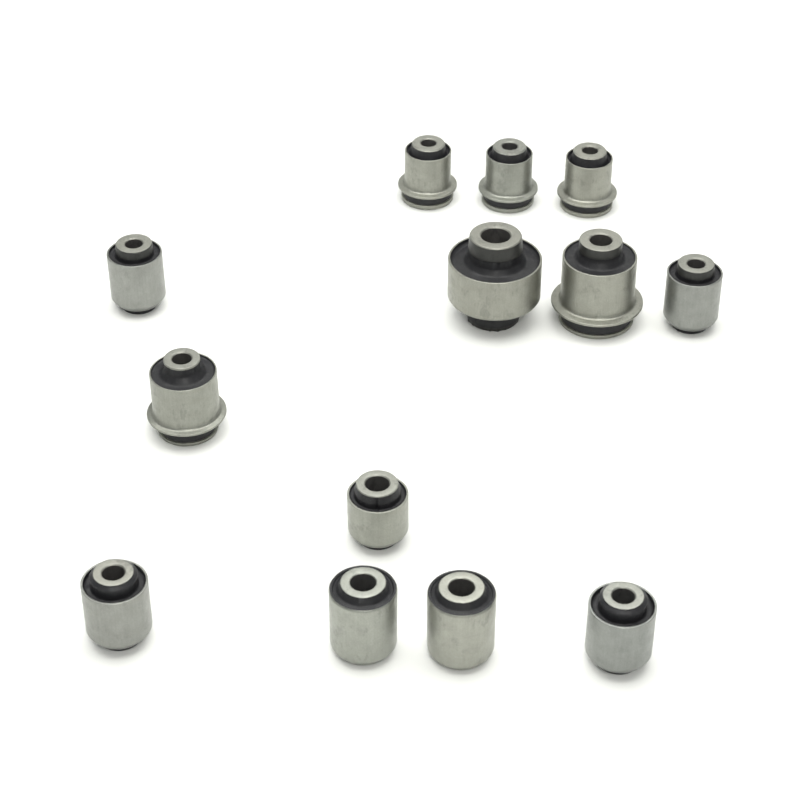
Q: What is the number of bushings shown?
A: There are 13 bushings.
